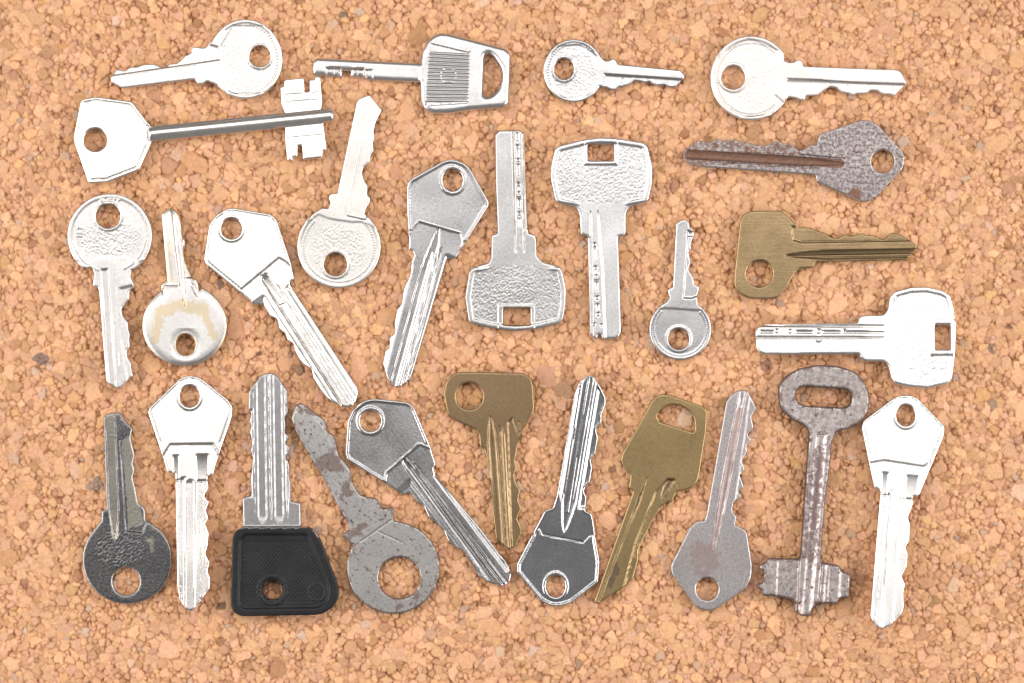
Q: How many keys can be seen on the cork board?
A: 27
